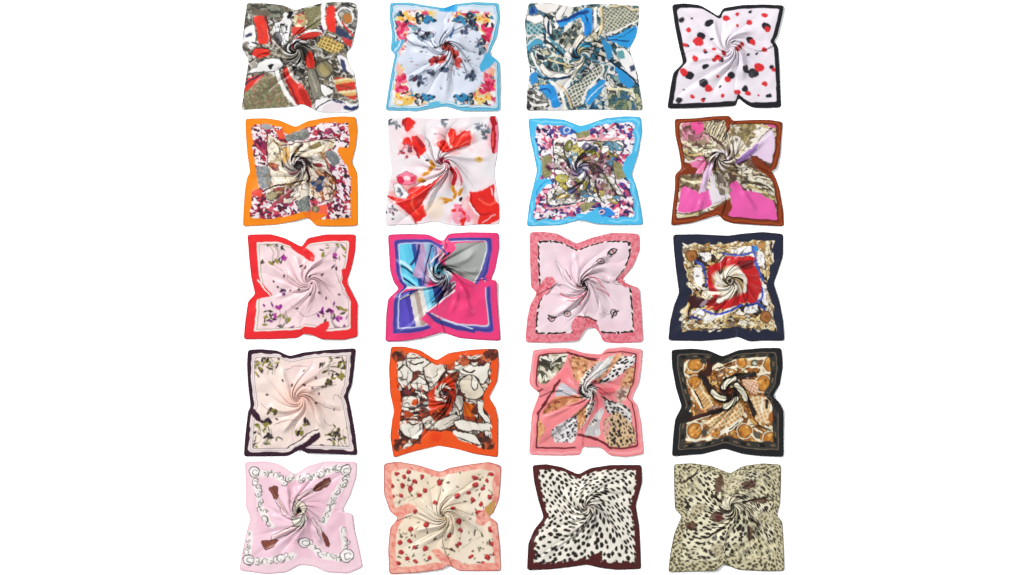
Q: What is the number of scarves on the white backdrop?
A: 20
